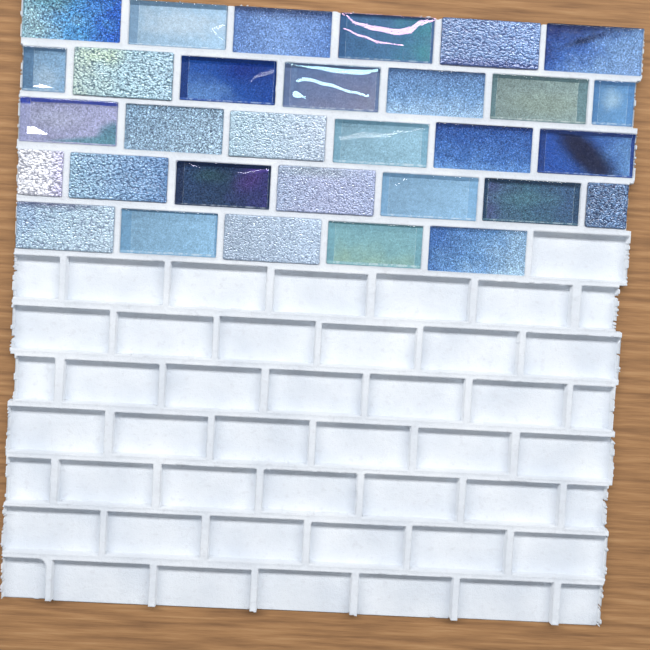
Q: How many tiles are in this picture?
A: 31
